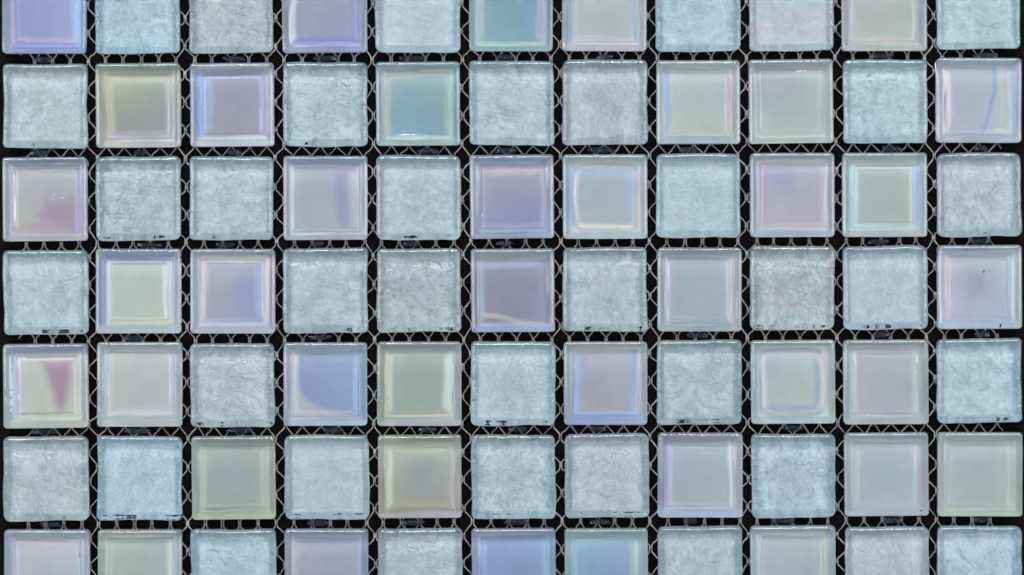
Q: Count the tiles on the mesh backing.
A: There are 77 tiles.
